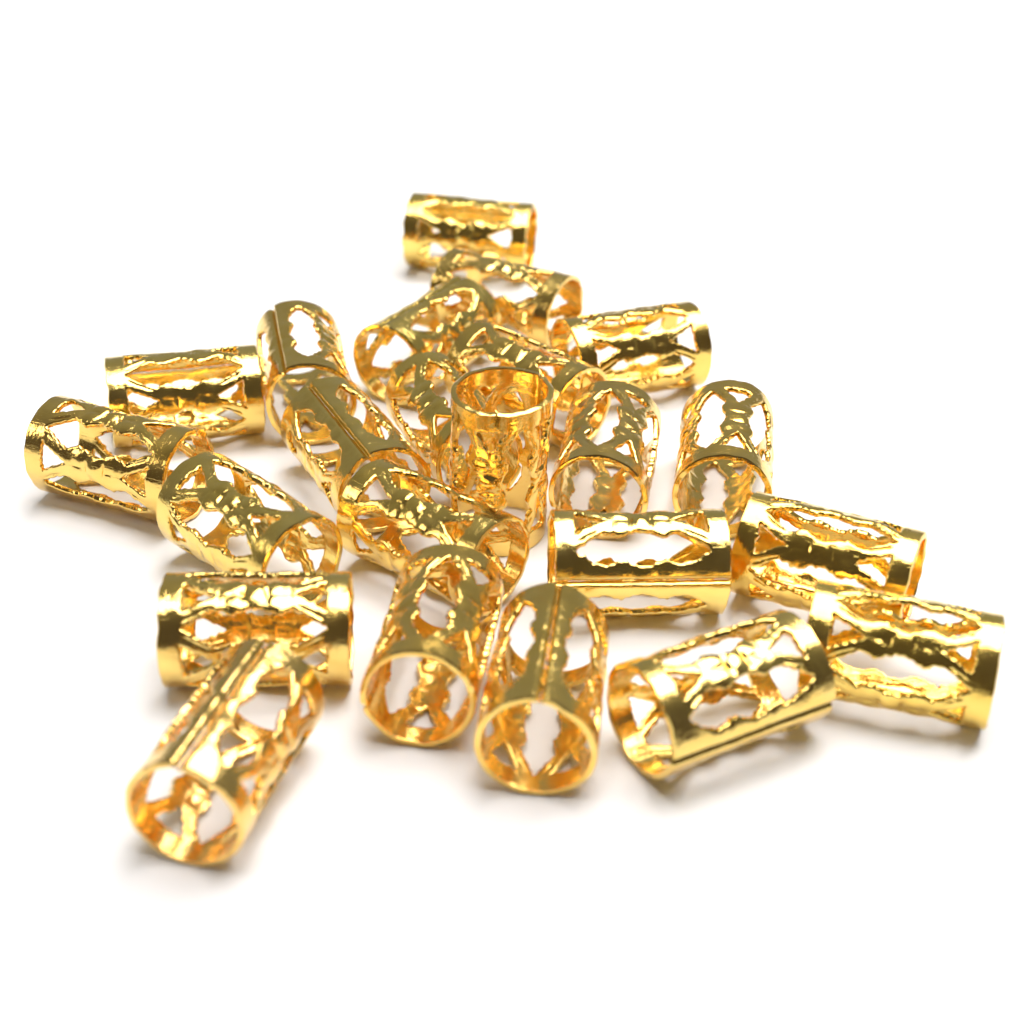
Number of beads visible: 23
